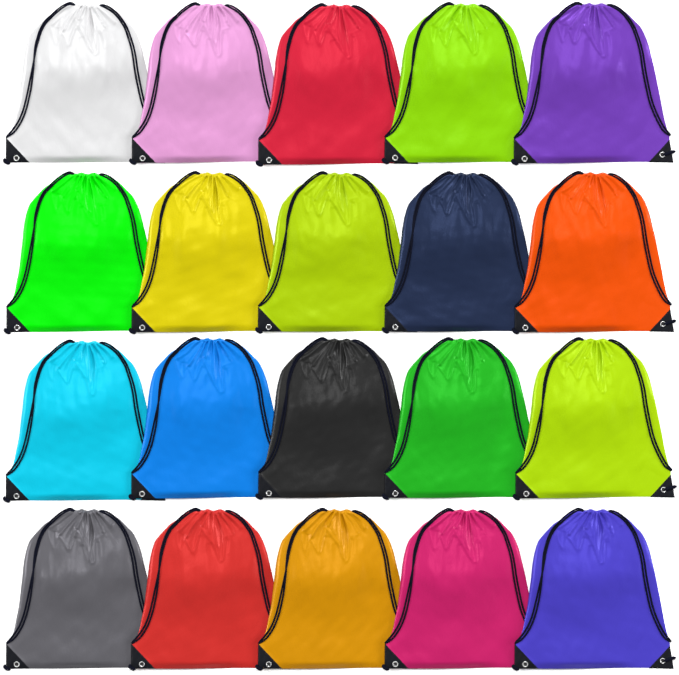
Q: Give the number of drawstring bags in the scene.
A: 20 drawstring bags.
